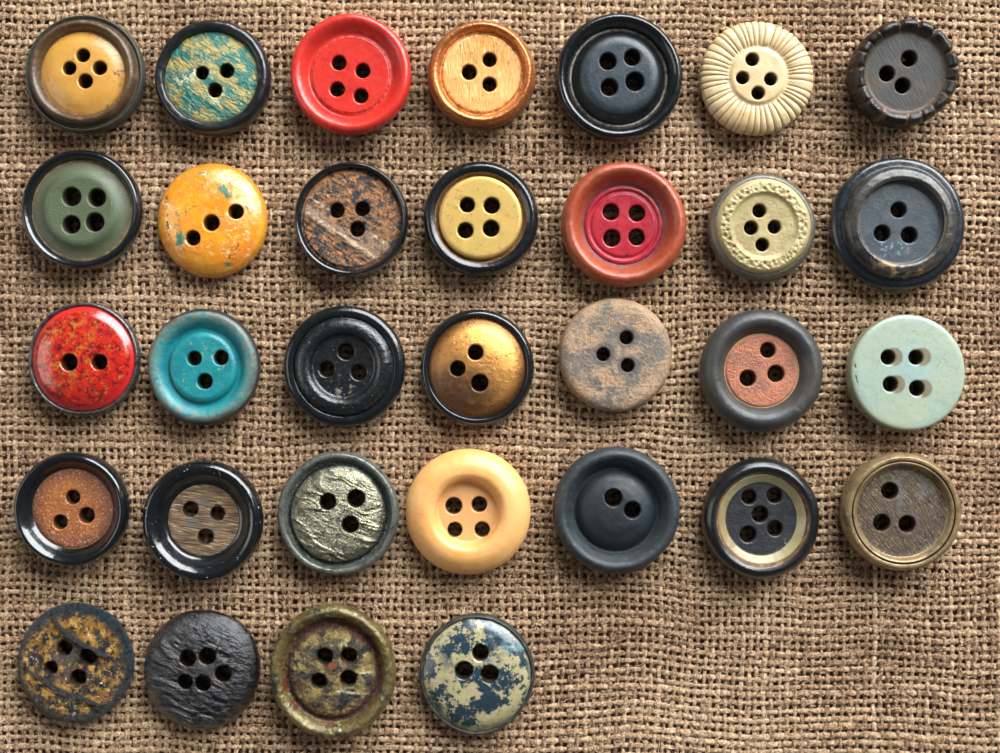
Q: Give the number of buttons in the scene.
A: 32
